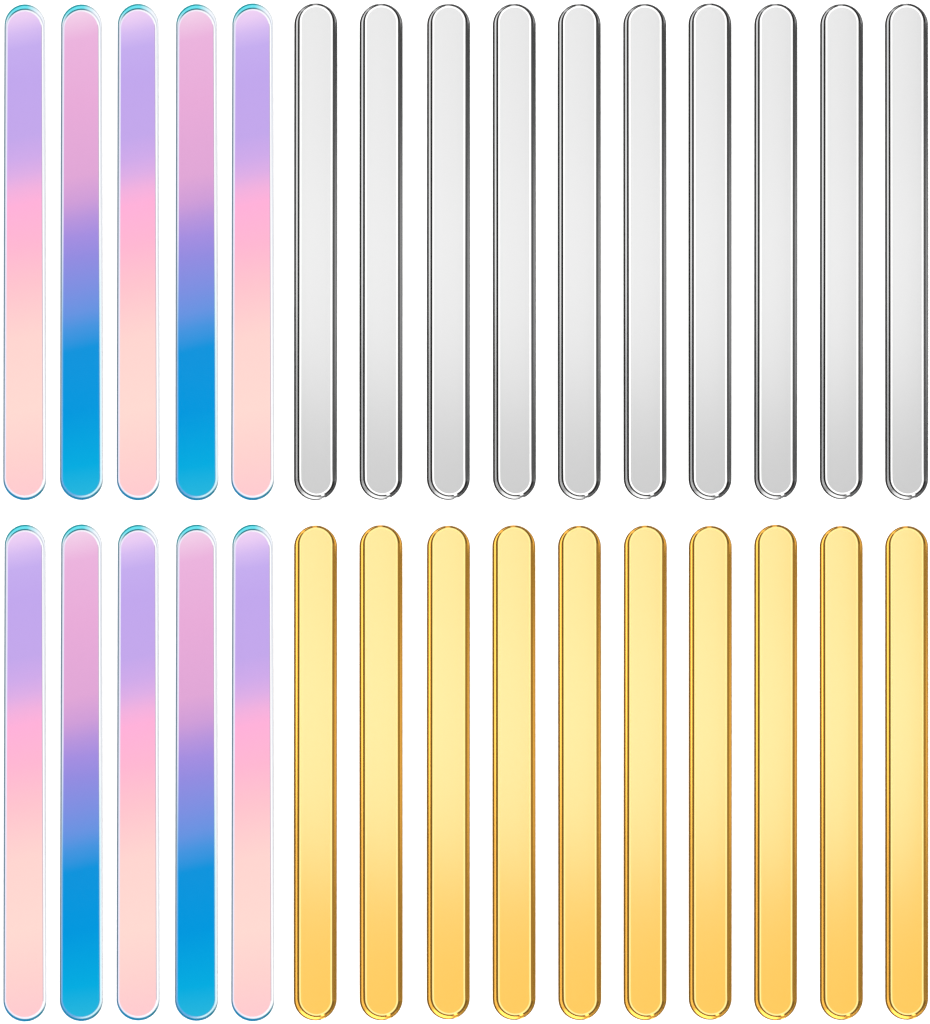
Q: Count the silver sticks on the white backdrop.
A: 10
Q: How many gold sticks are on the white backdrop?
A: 10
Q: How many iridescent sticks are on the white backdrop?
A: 10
